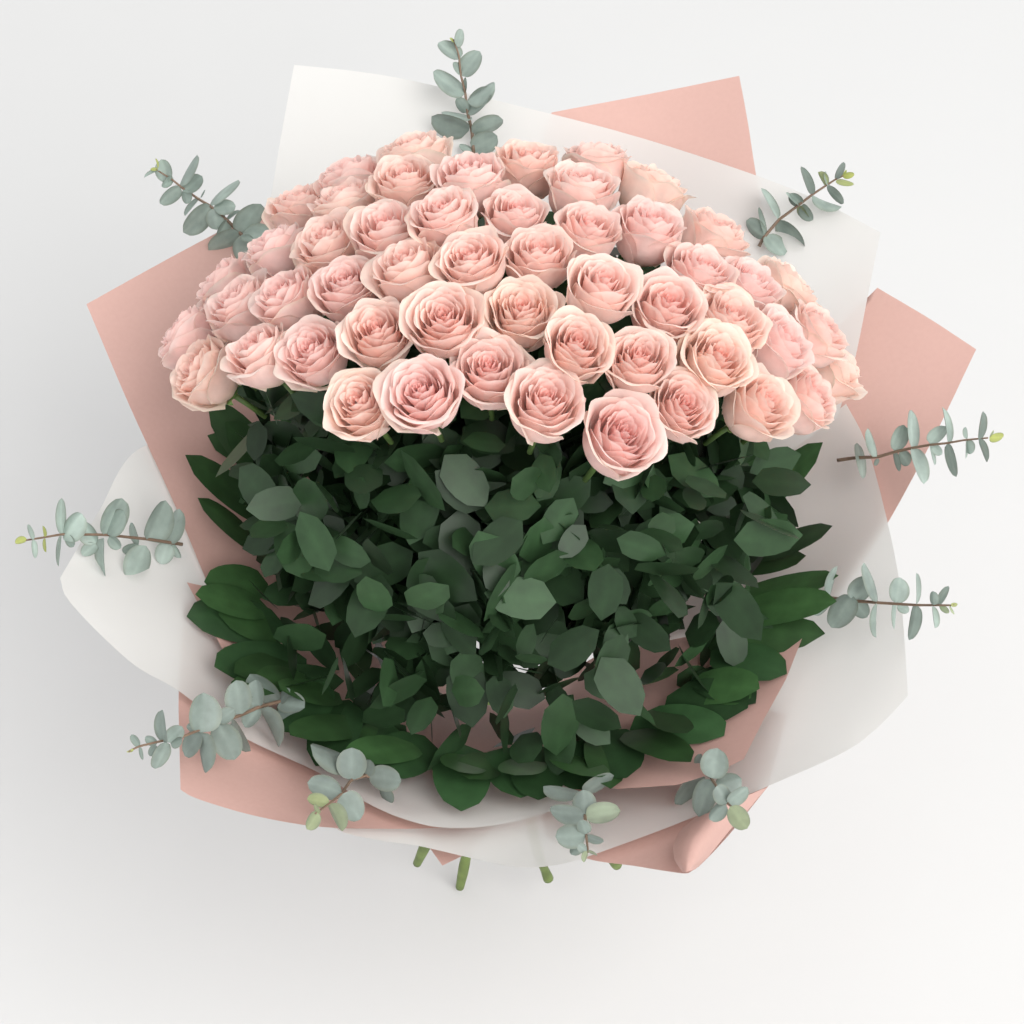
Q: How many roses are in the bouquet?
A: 52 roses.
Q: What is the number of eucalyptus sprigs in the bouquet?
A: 10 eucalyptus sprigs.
